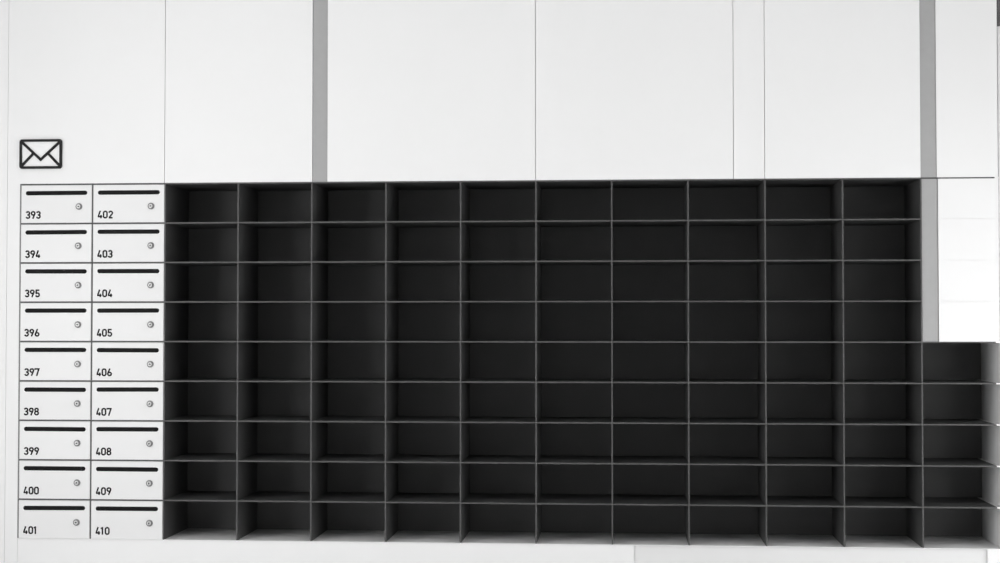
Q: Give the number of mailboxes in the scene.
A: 18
